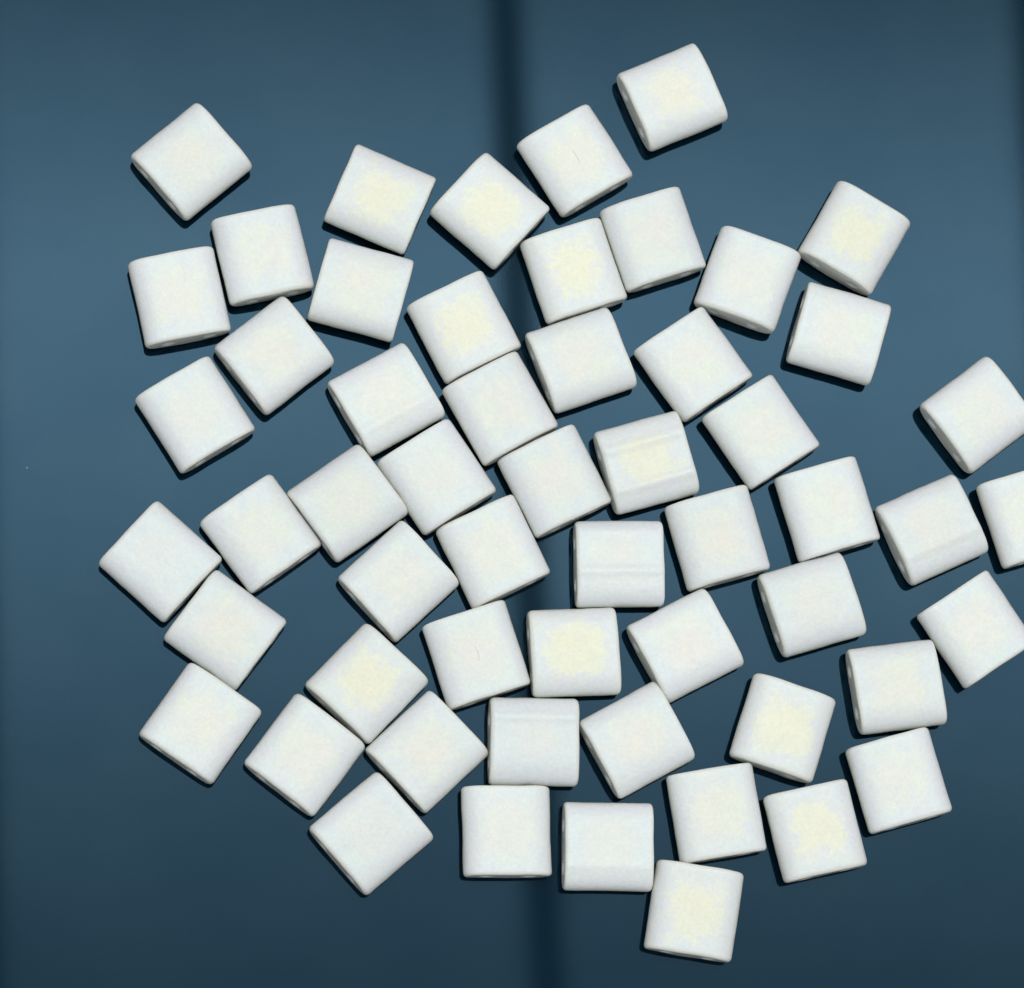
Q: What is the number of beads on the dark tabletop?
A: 56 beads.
